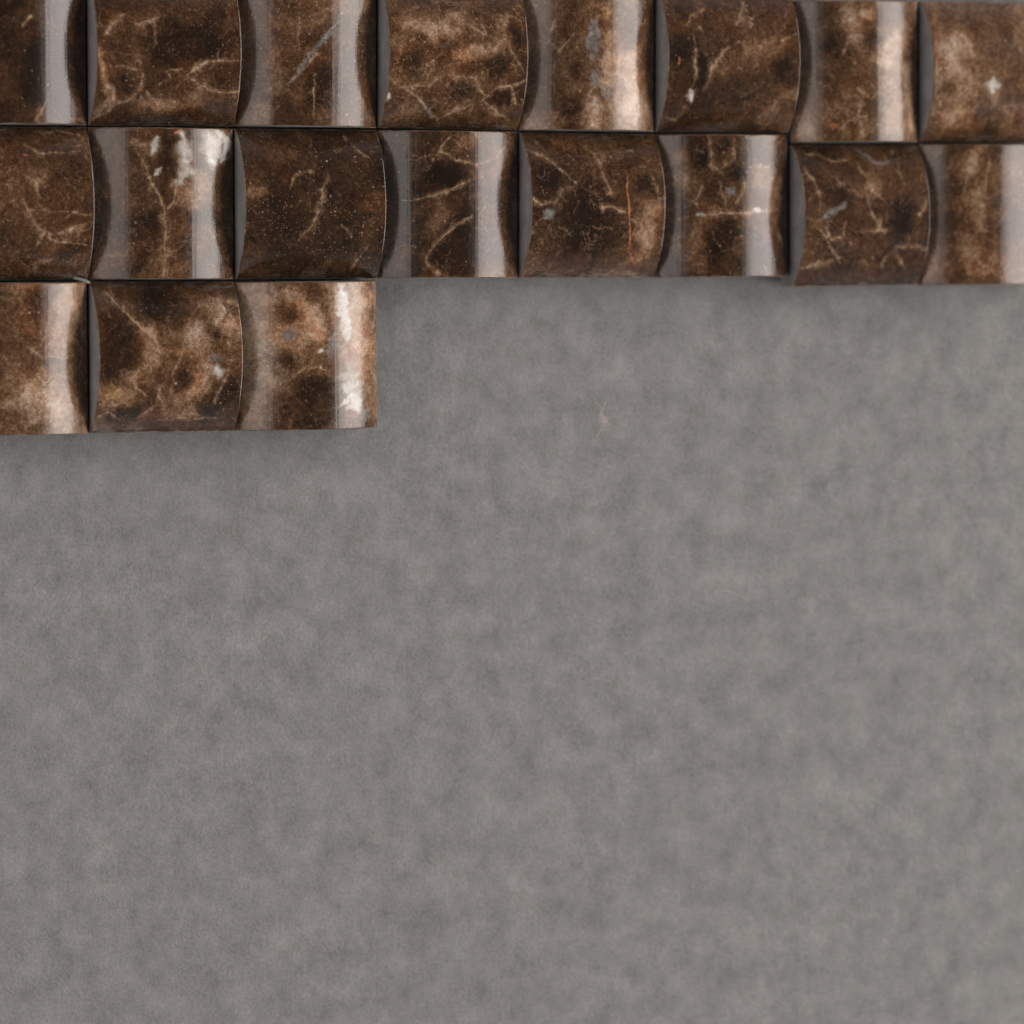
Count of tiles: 19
